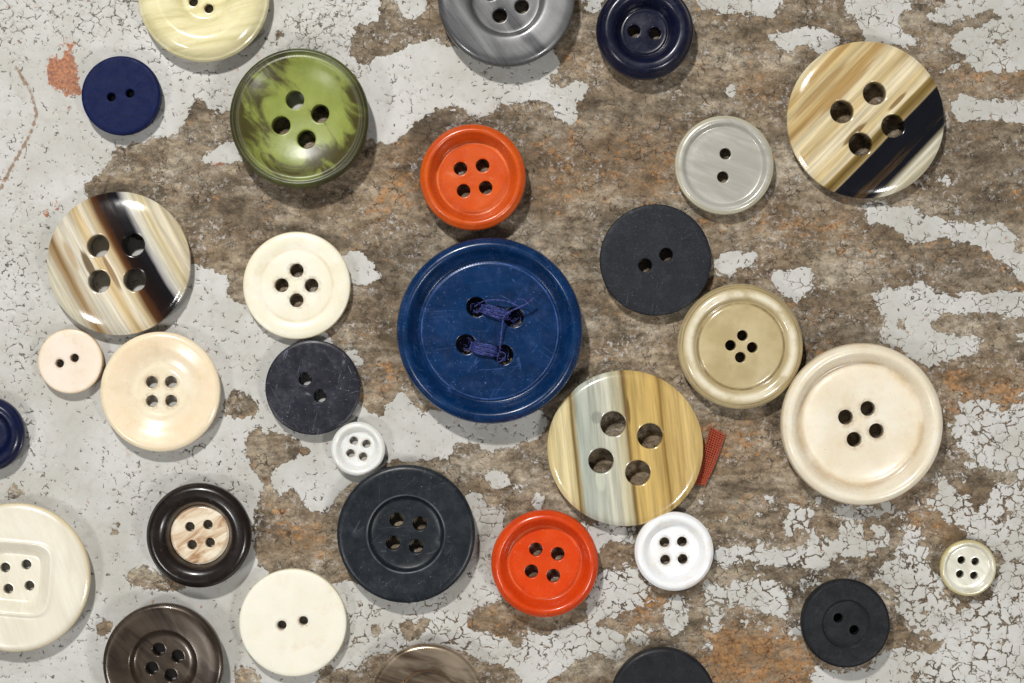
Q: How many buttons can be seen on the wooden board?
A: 31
